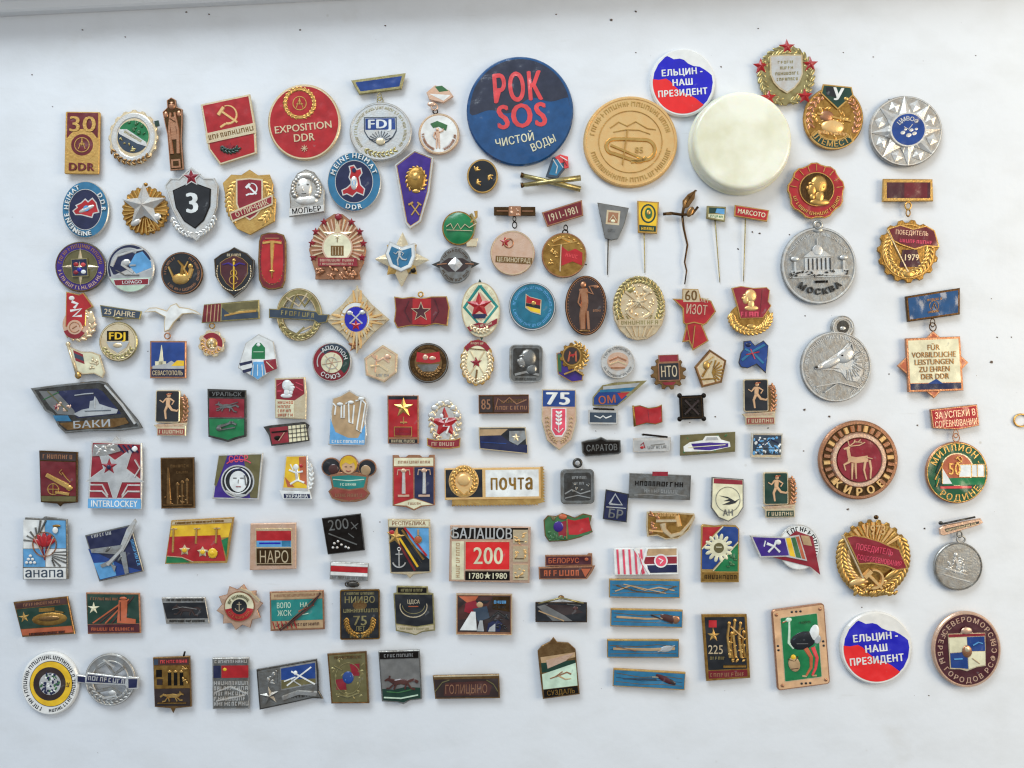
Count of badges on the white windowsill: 145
